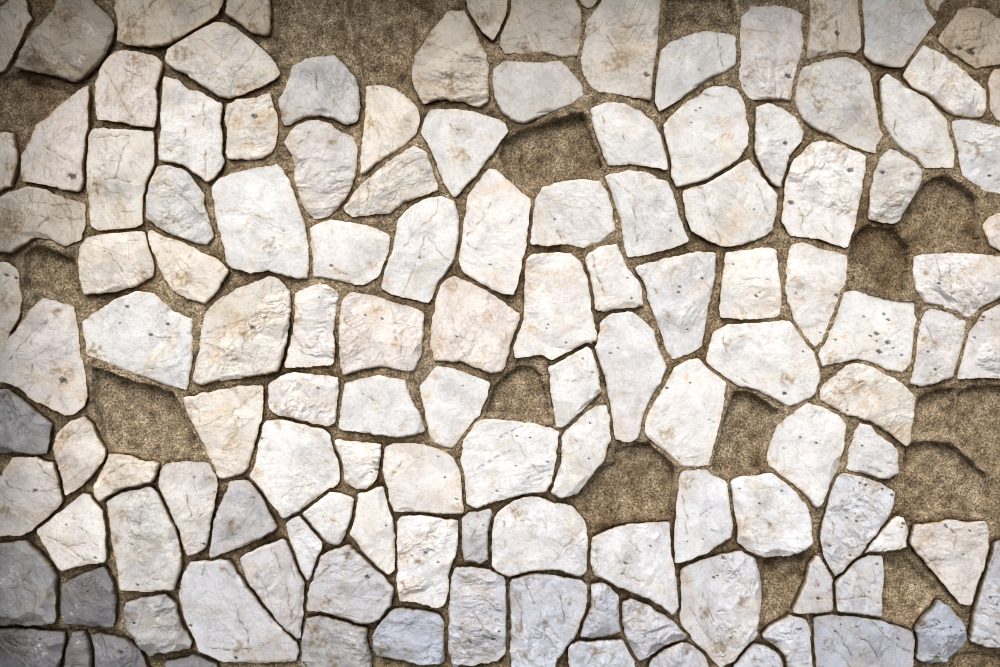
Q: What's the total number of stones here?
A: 128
